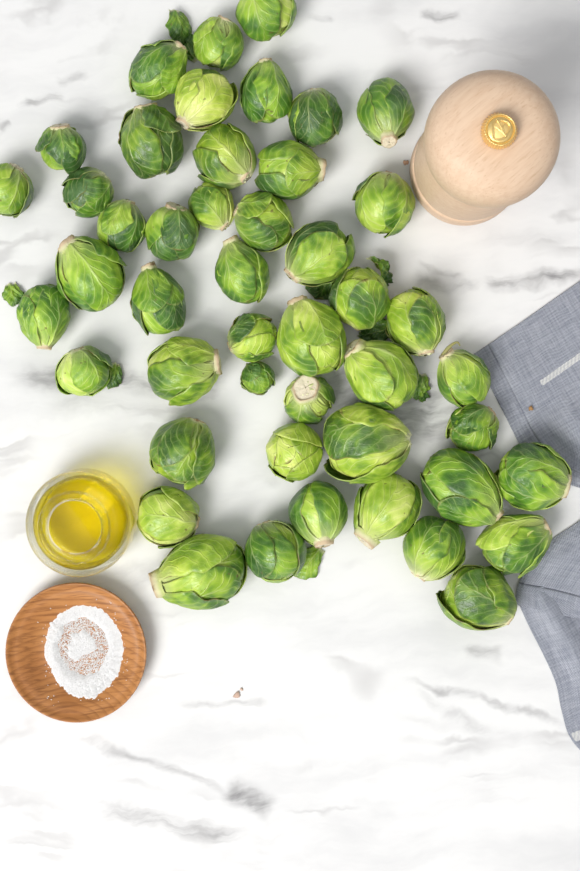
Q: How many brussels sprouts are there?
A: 47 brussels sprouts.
